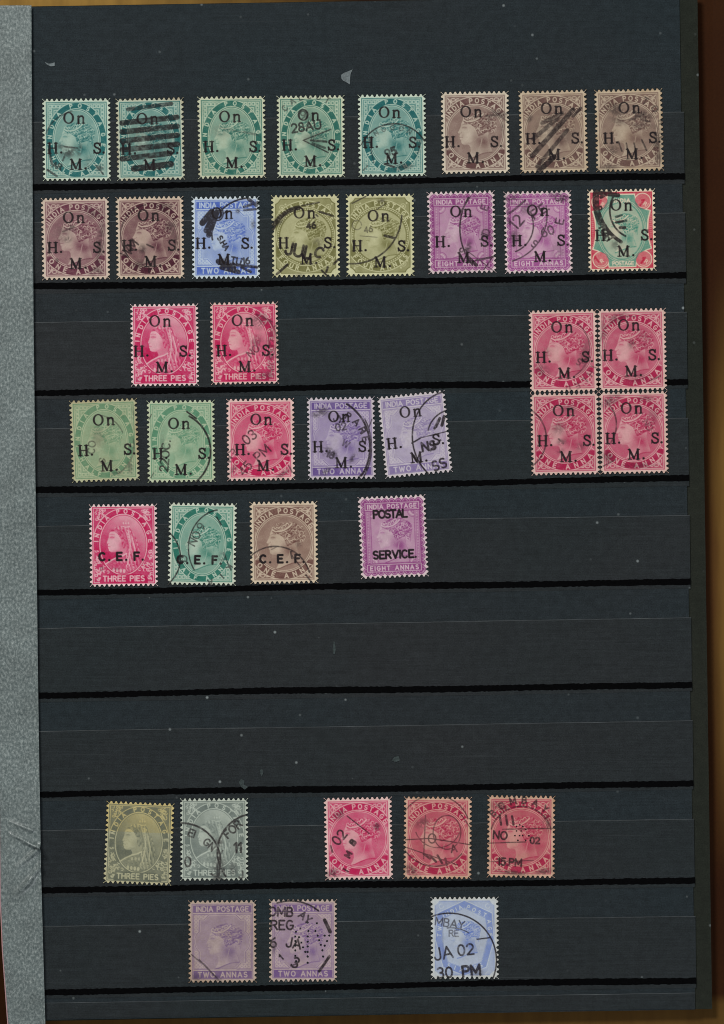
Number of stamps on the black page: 39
